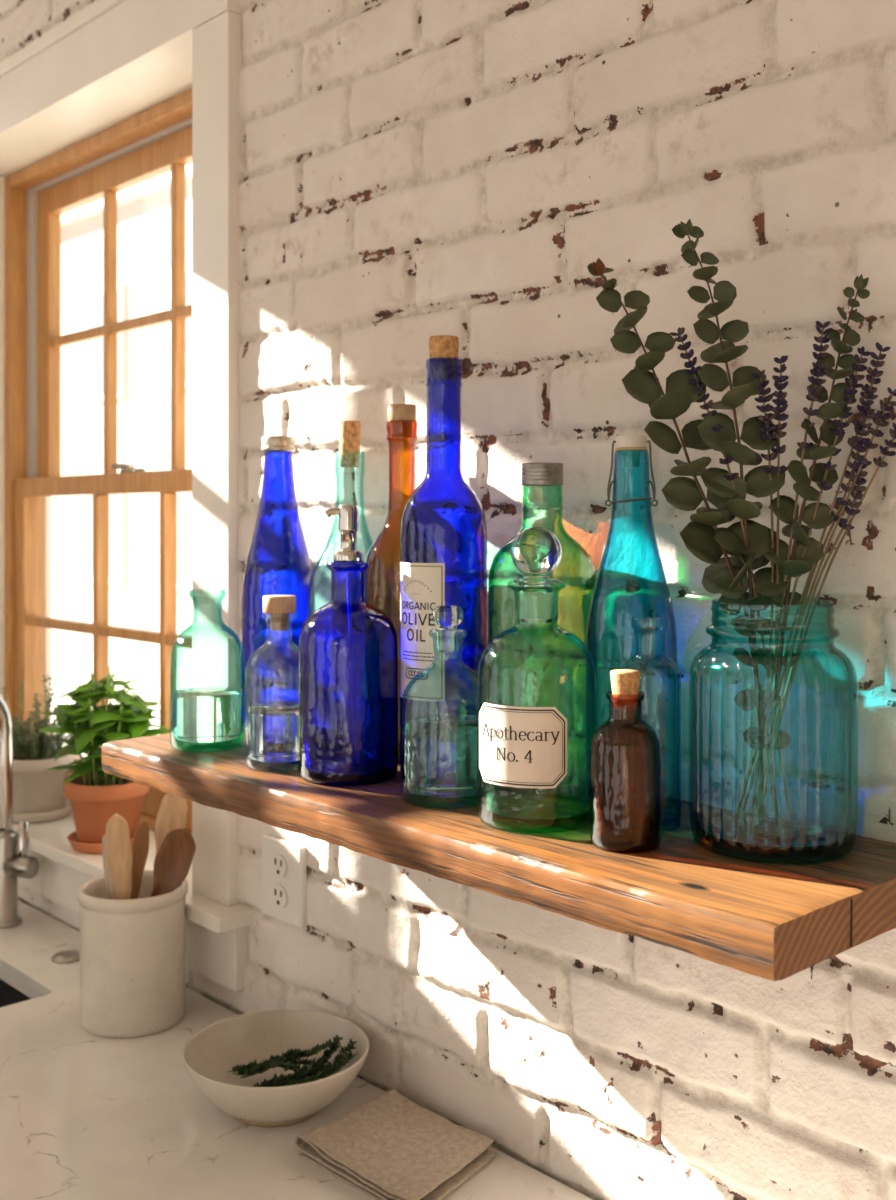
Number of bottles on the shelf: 13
